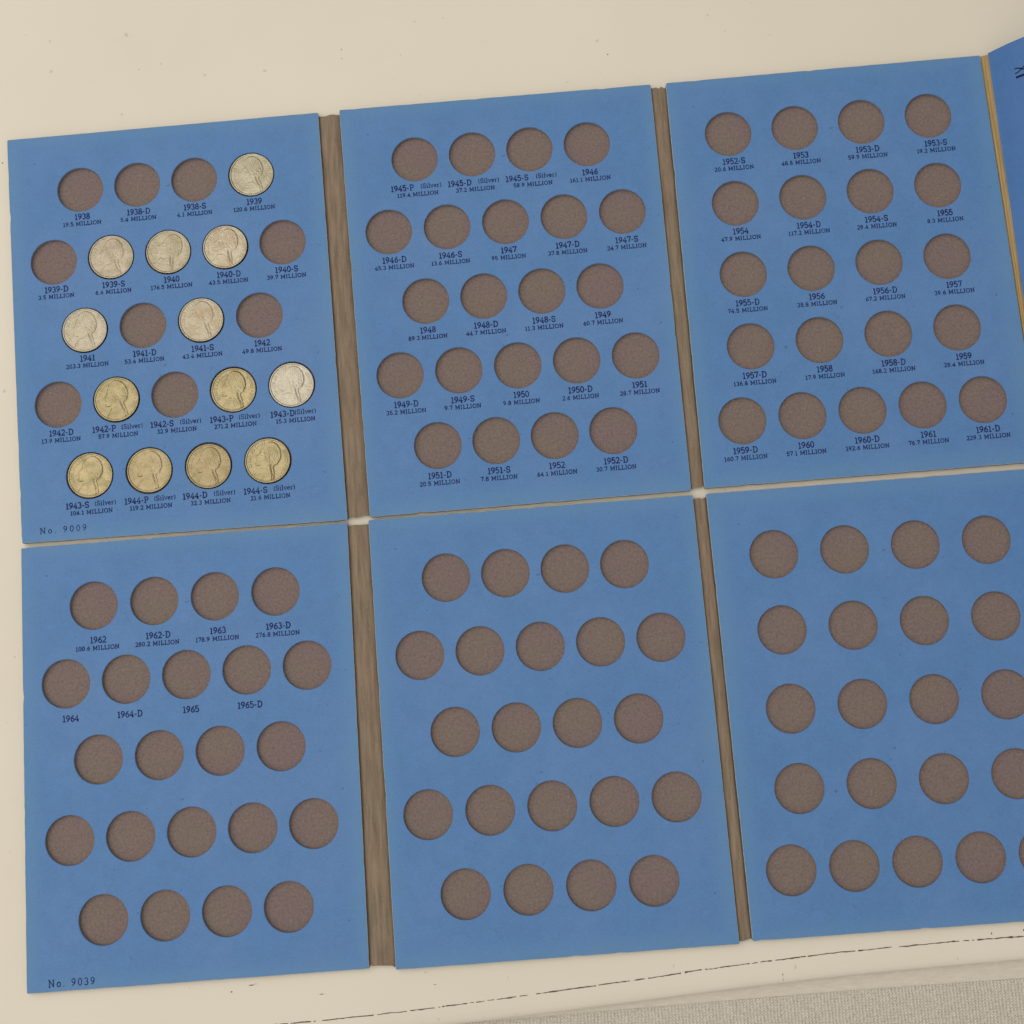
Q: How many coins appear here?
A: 13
